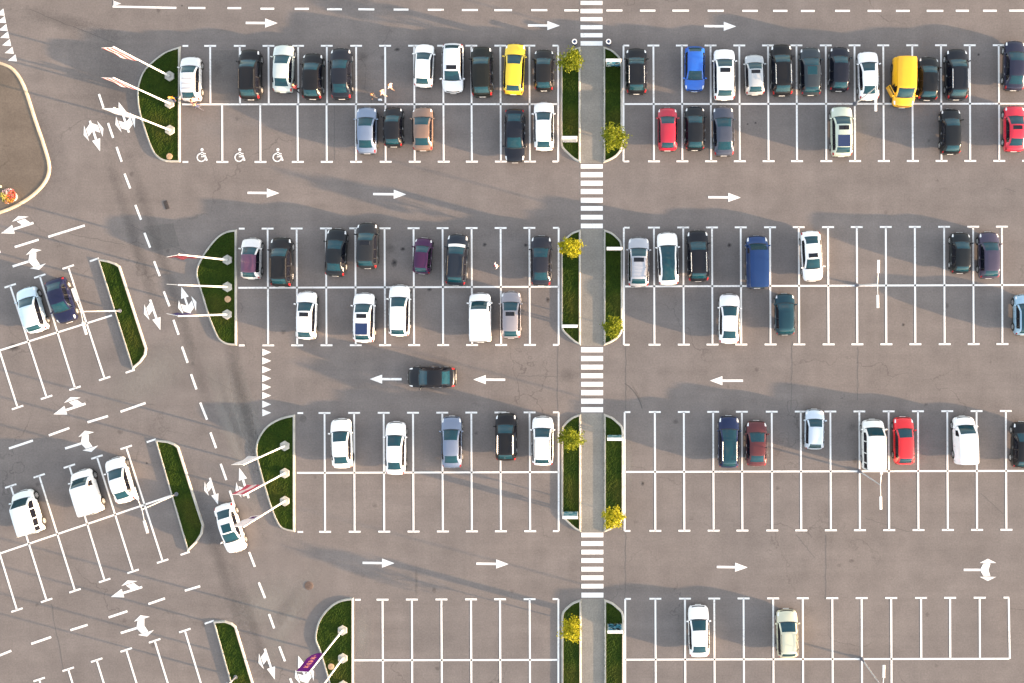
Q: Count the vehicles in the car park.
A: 76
